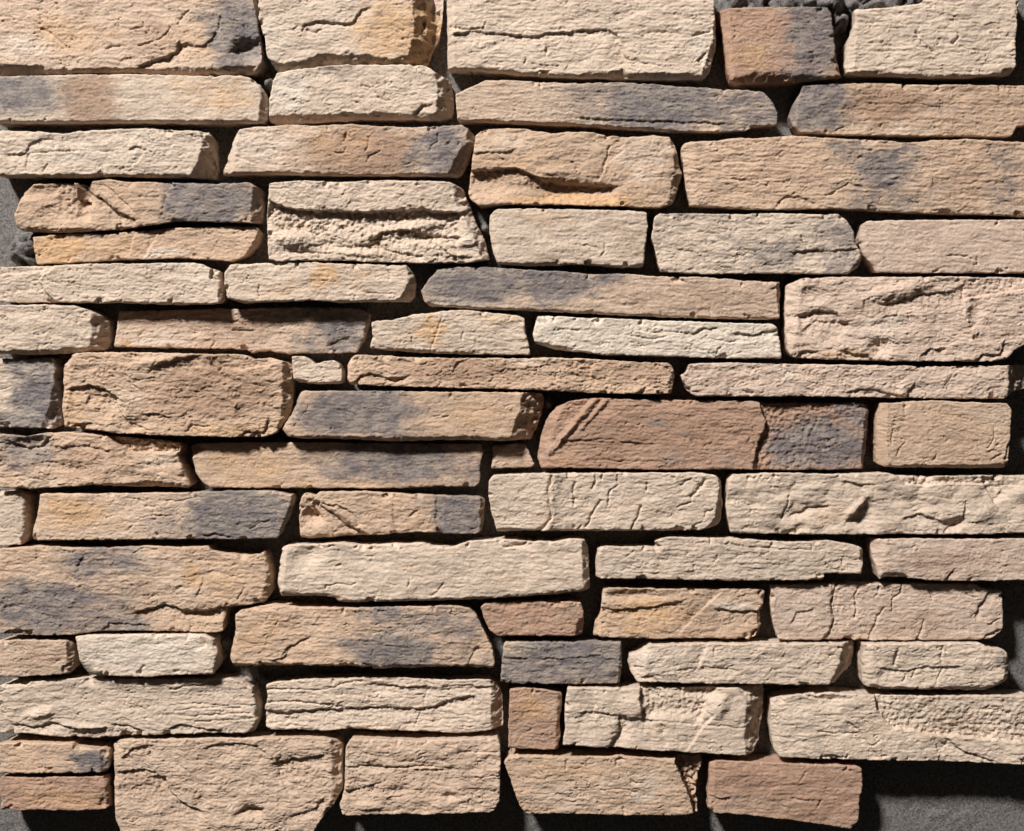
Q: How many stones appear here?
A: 67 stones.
